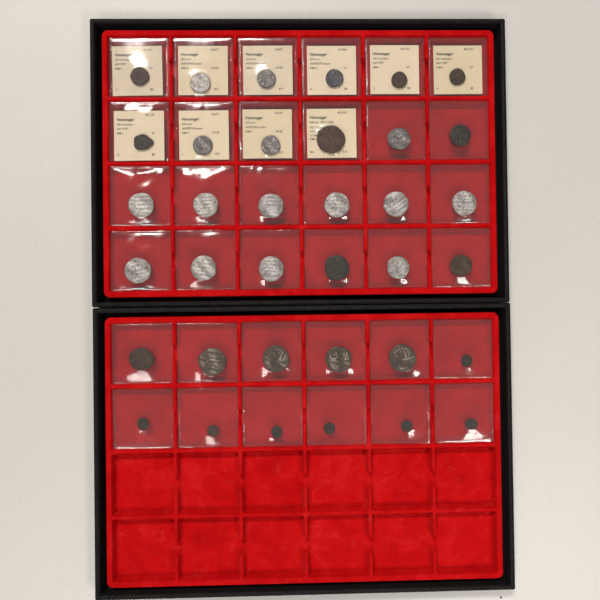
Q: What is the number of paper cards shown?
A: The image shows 10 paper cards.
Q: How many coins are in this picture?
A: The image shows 36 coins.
